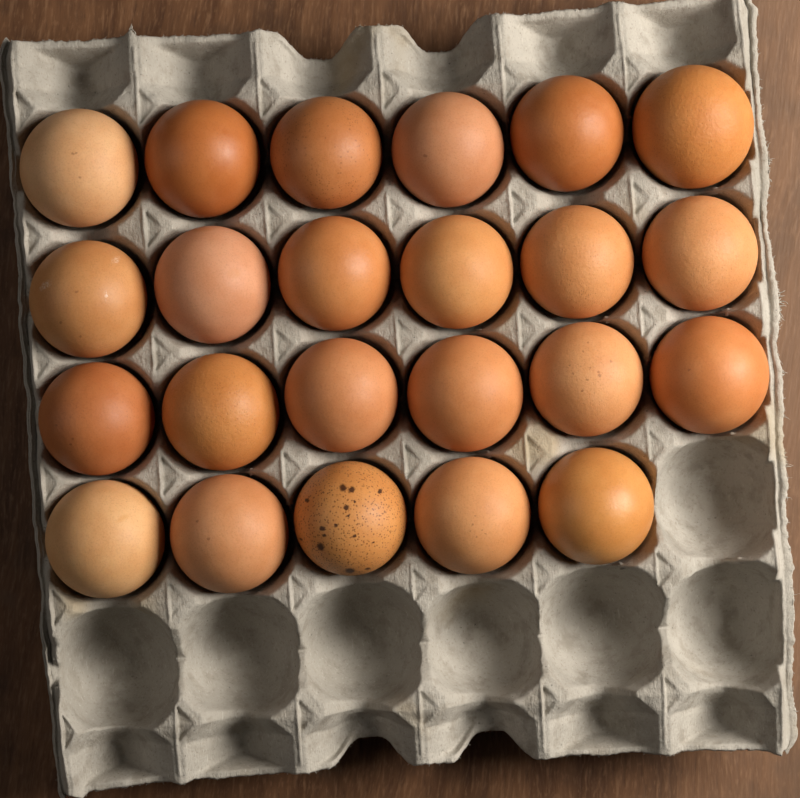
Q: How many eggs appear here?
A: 23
